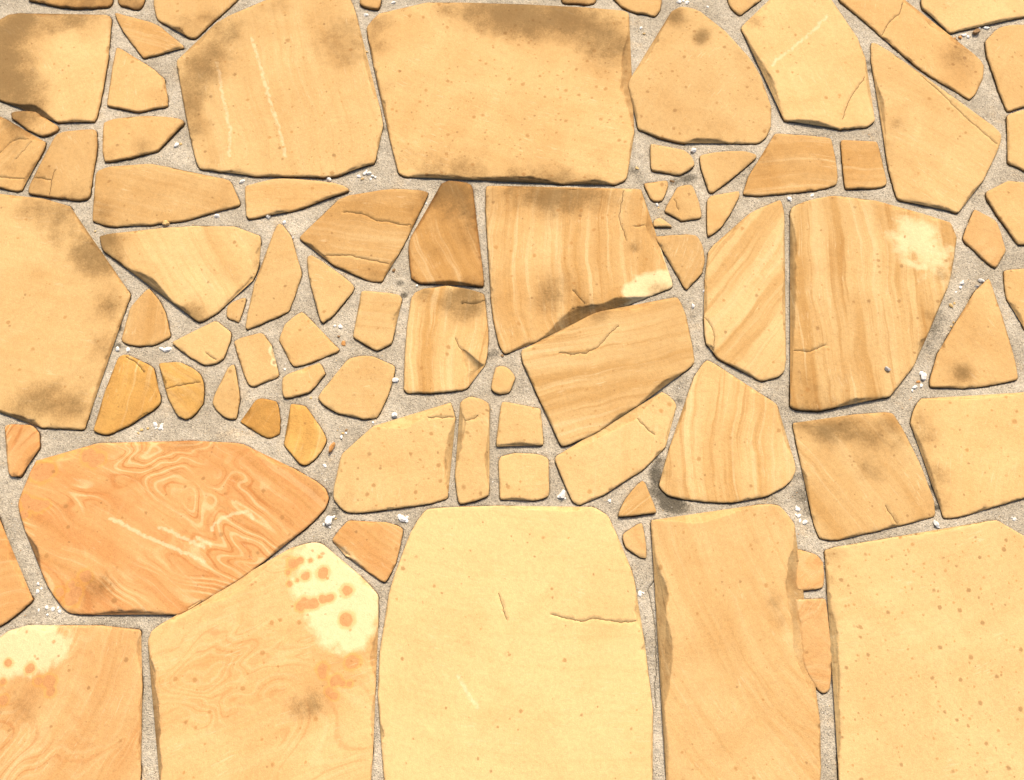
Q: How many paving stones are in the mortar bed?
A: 84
